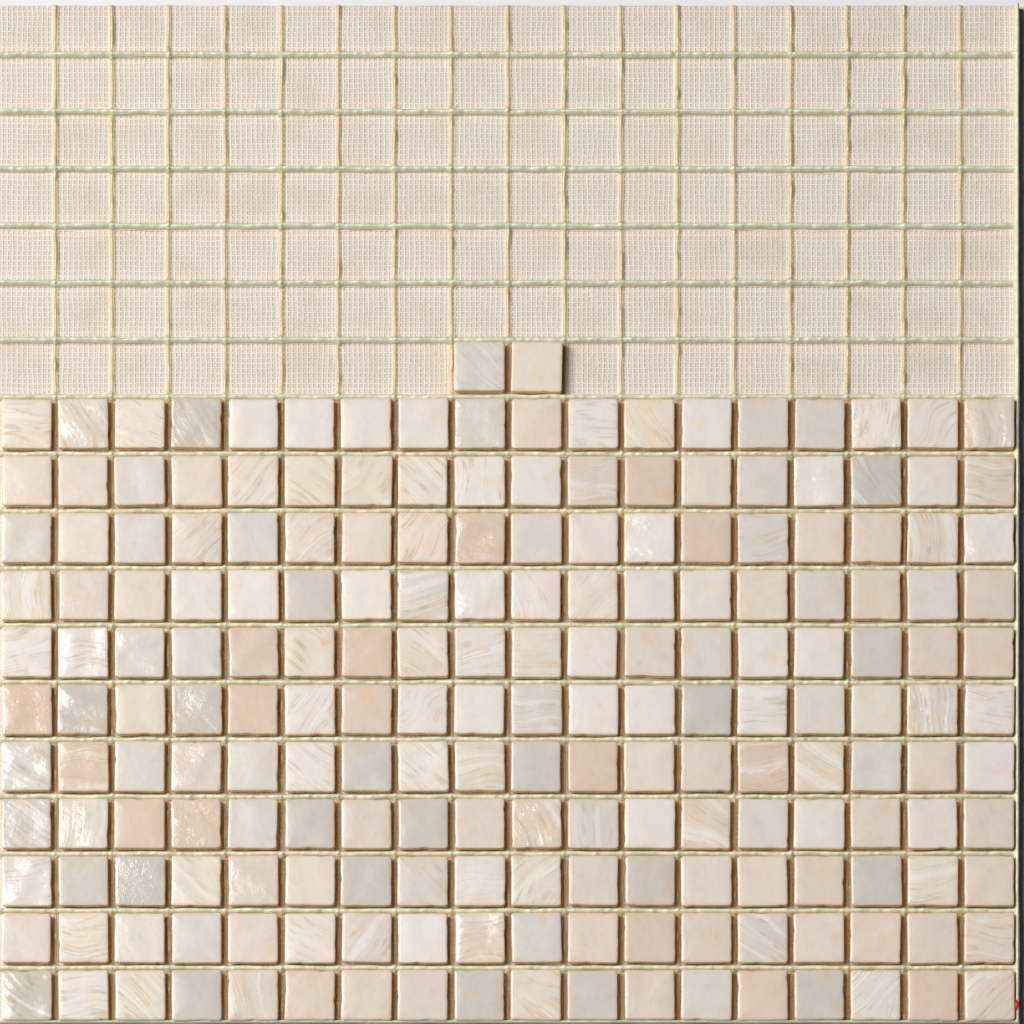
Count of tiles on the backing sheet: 200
